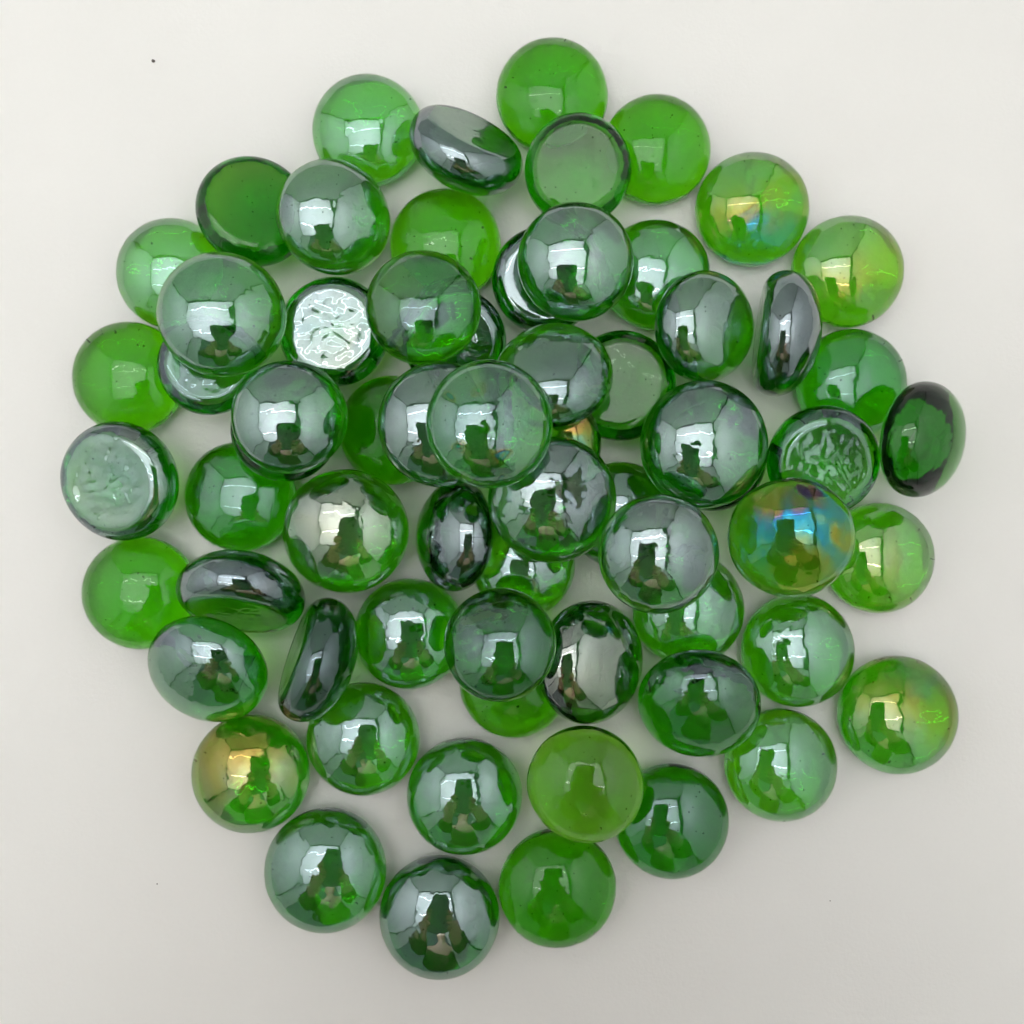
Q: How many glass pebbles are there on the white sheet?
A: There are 66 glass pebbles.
